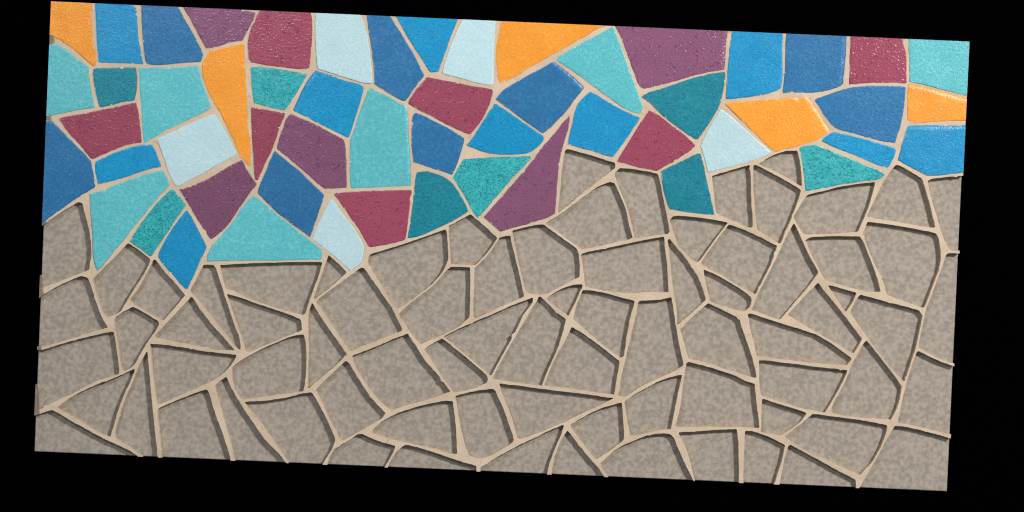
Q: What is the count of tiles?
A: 55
